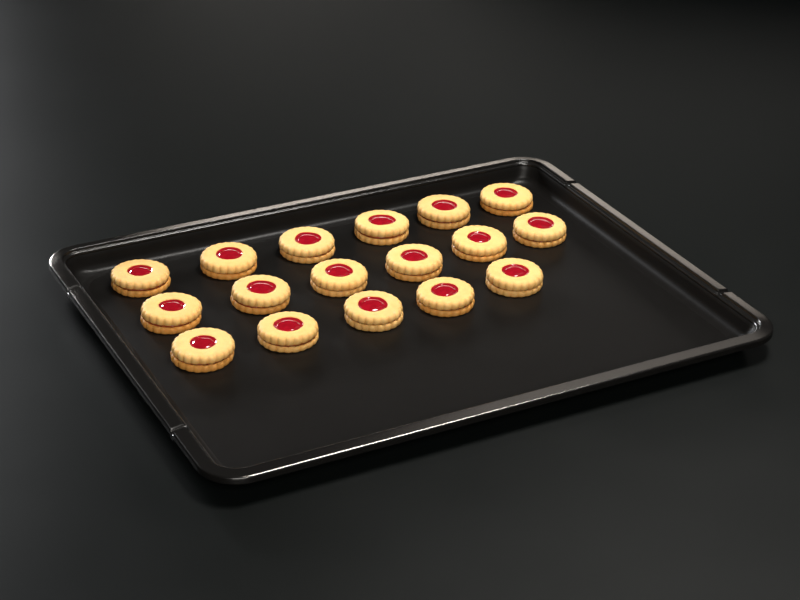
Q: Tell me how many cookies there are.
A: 17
